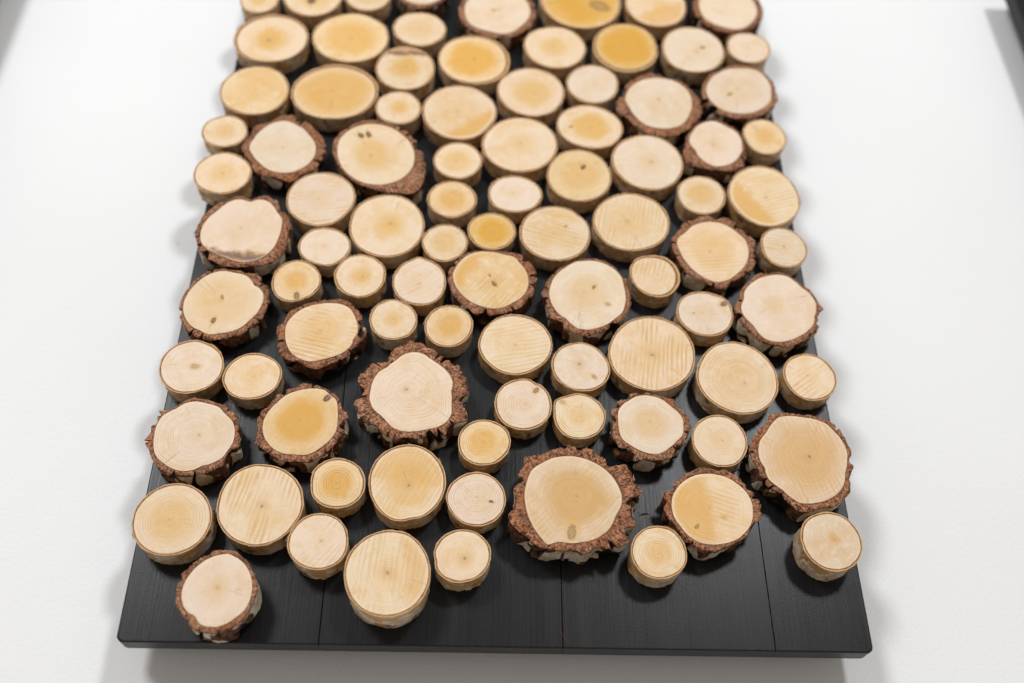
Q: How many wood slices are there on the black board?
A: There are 91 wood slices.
